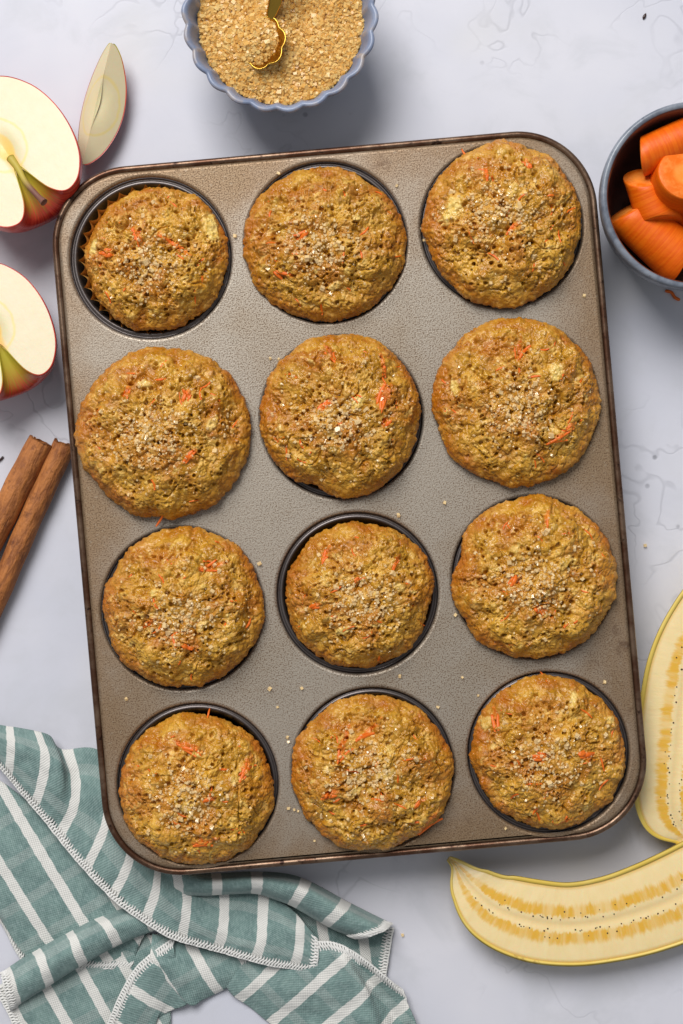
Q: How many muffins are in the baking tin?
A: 12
